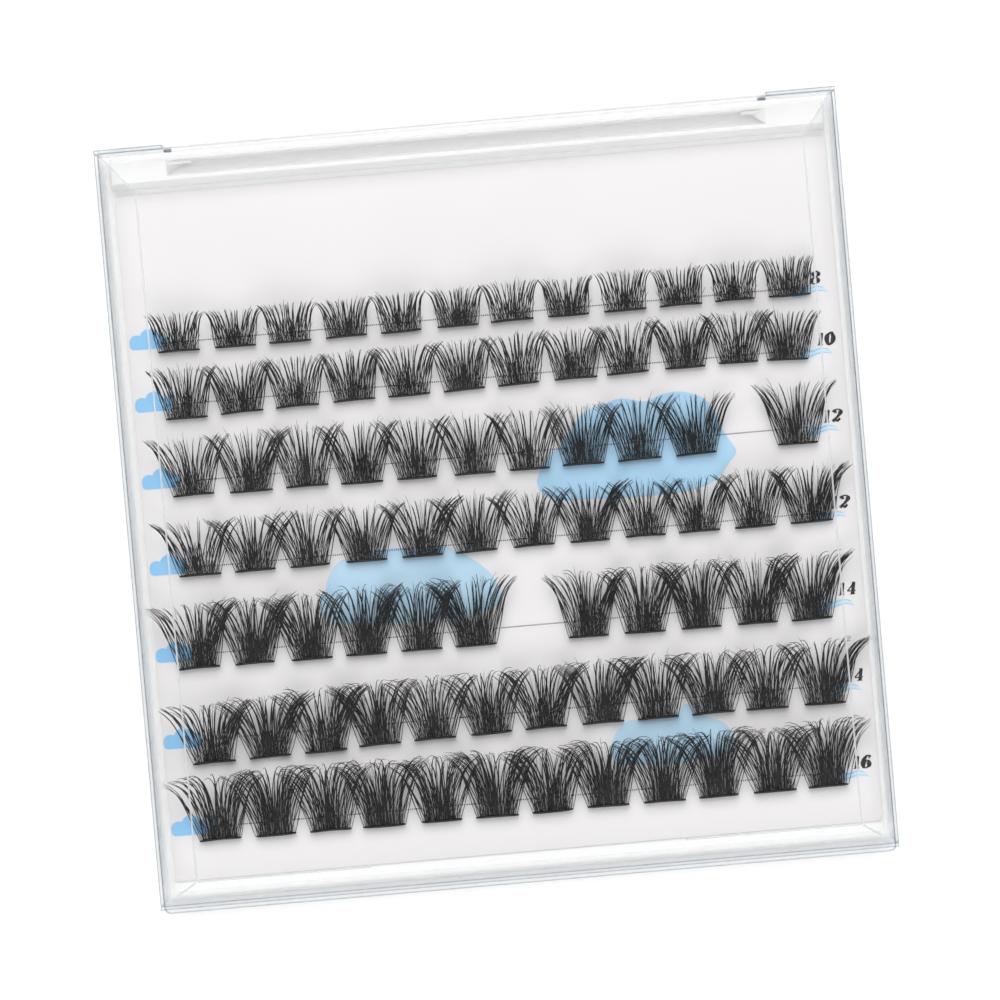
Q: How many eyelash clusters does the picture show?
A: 82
